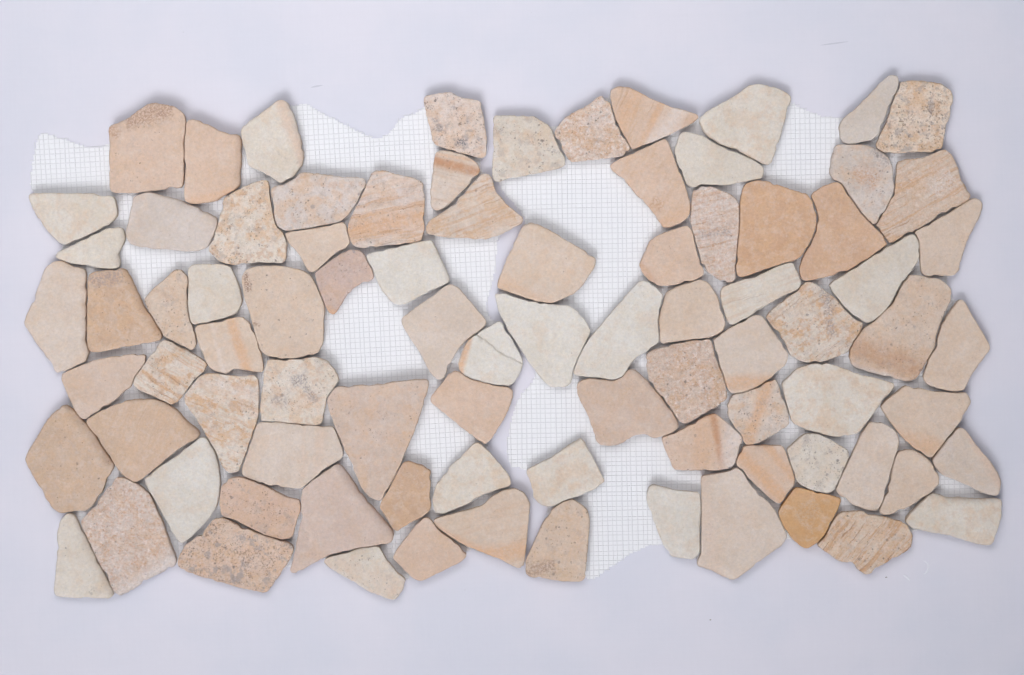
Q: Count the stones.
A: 86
